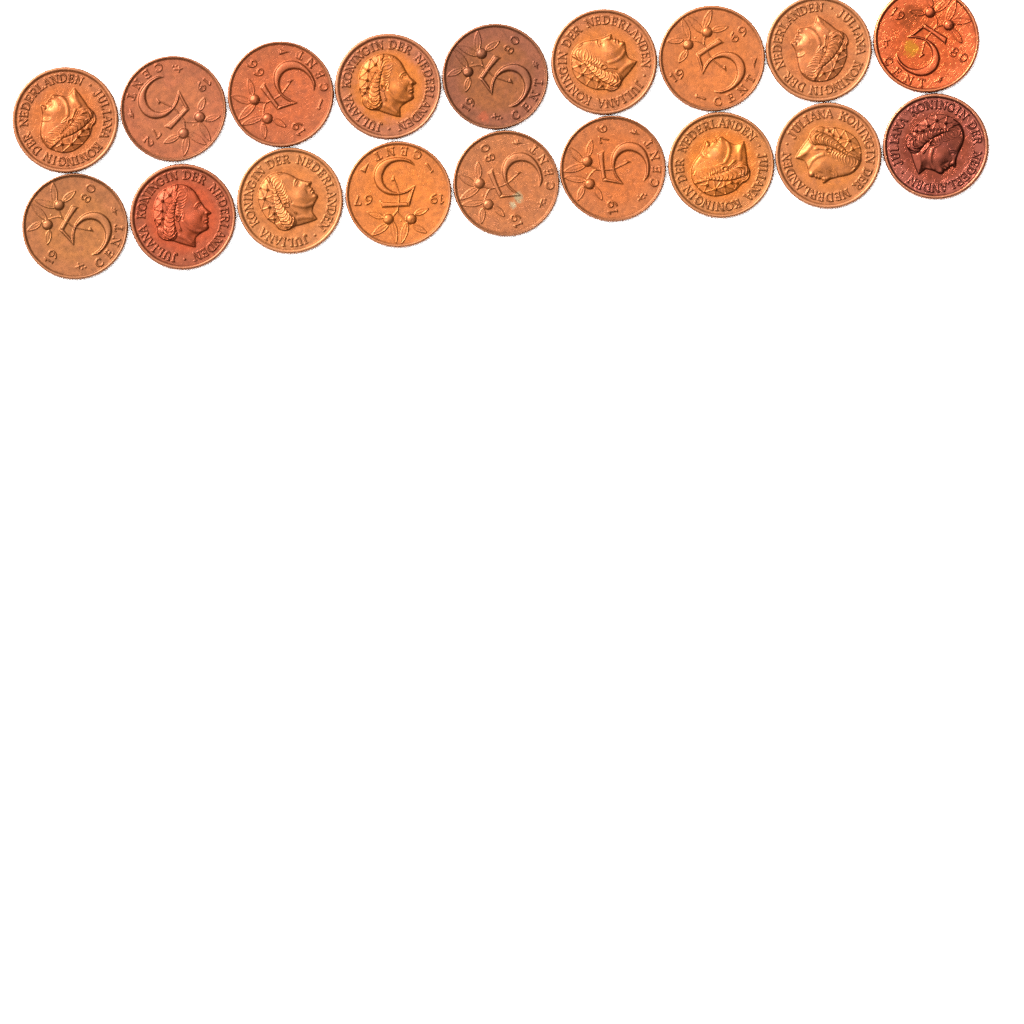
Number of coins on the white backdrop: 18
